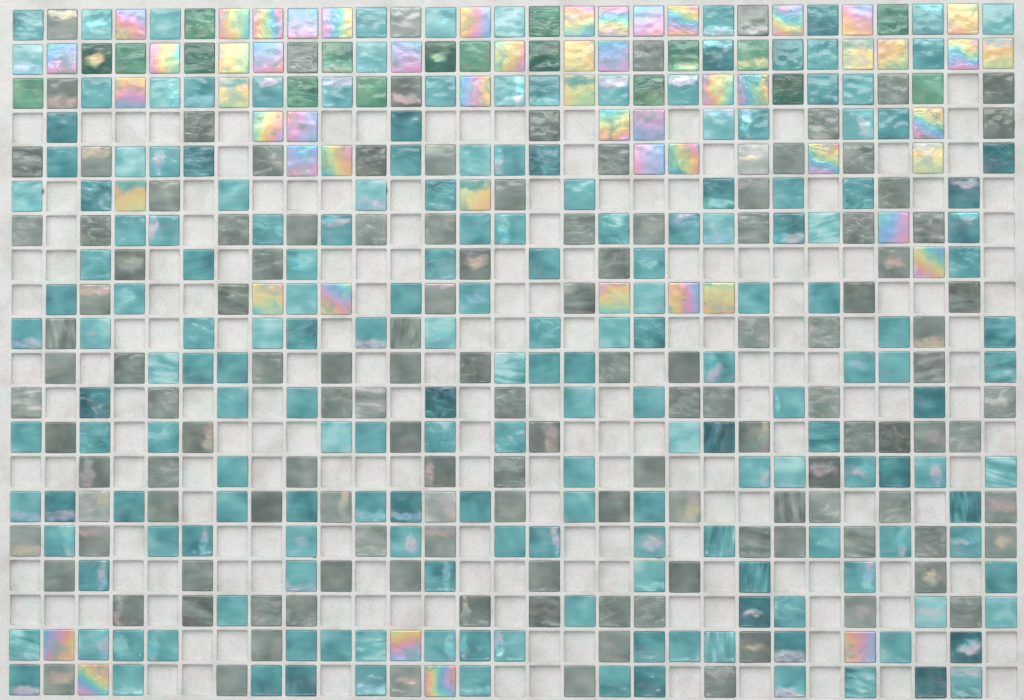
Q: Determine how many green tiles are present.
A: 18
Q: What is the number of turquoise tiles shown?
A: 192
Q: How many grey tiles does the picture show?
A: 133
